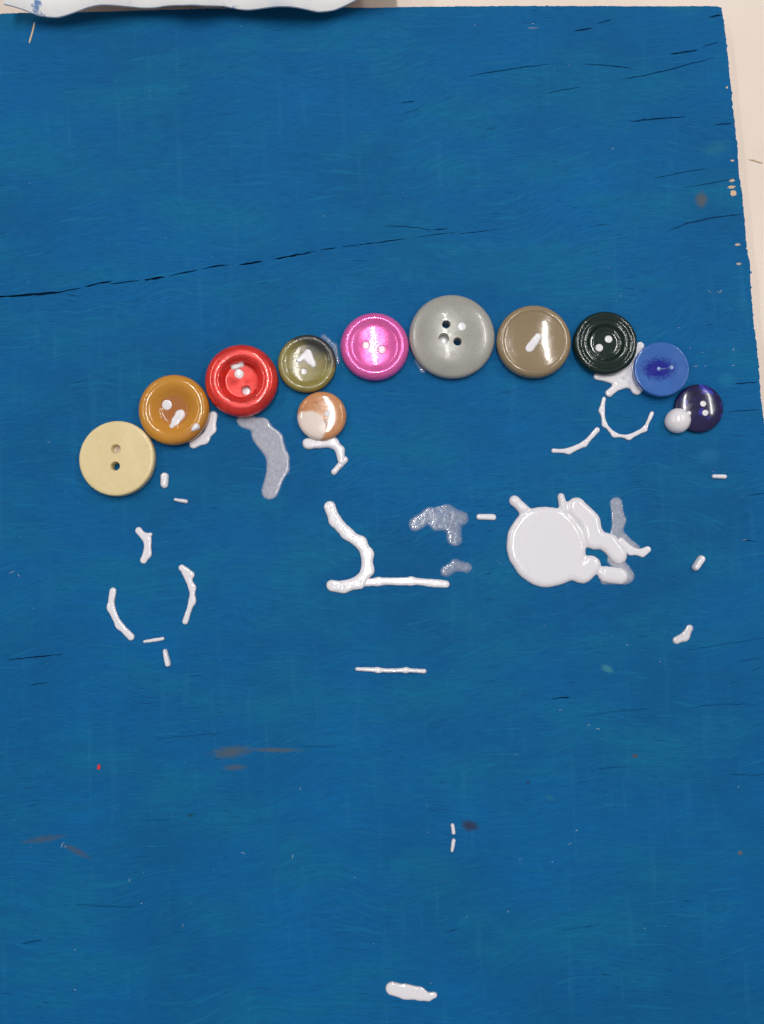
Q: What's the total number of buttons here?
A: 11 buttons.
